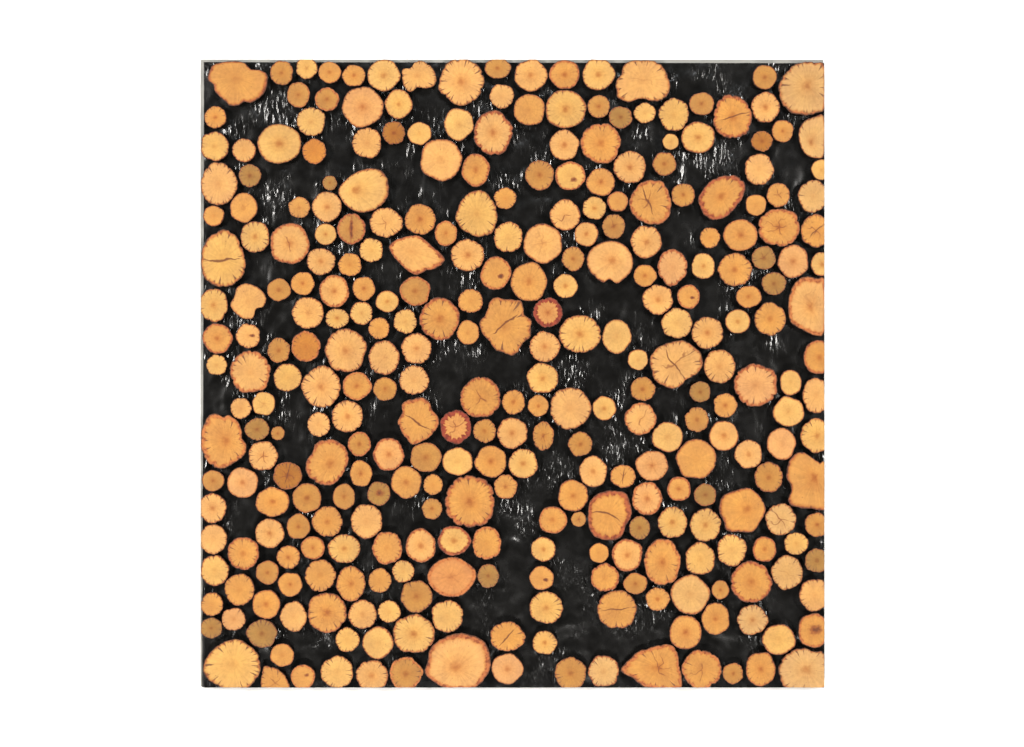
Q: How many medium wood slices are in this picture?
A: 135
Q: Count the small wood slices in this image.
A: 122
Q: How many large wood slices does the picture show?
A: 54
